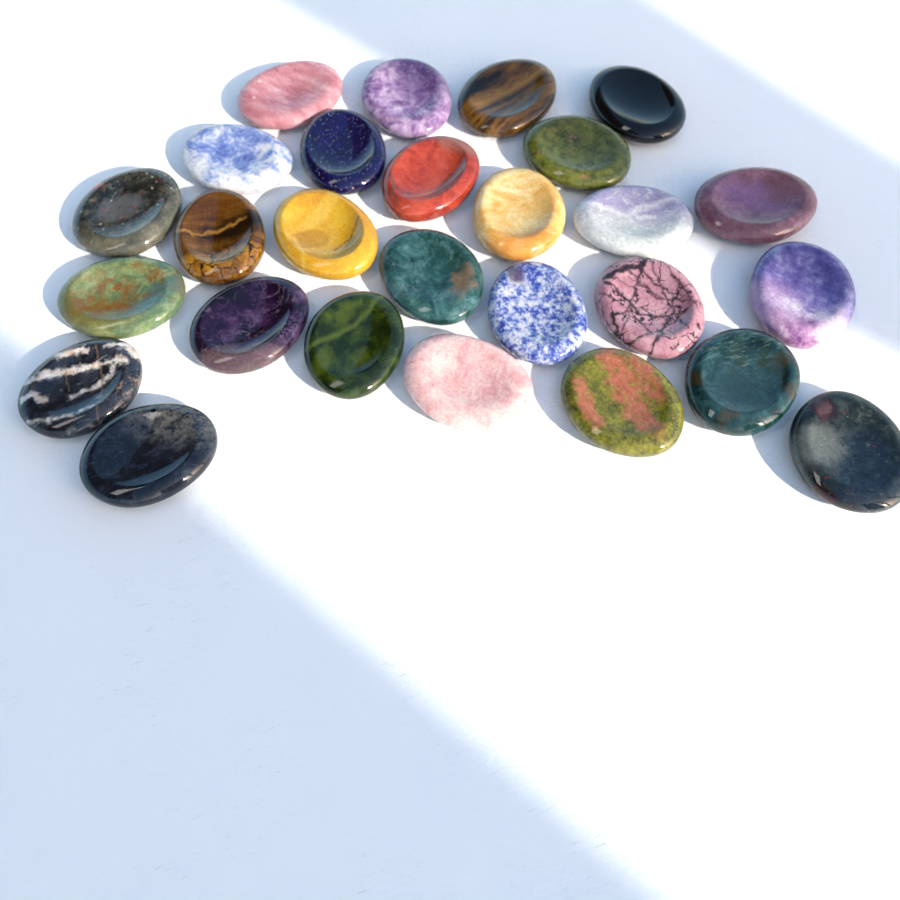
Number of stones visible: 27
